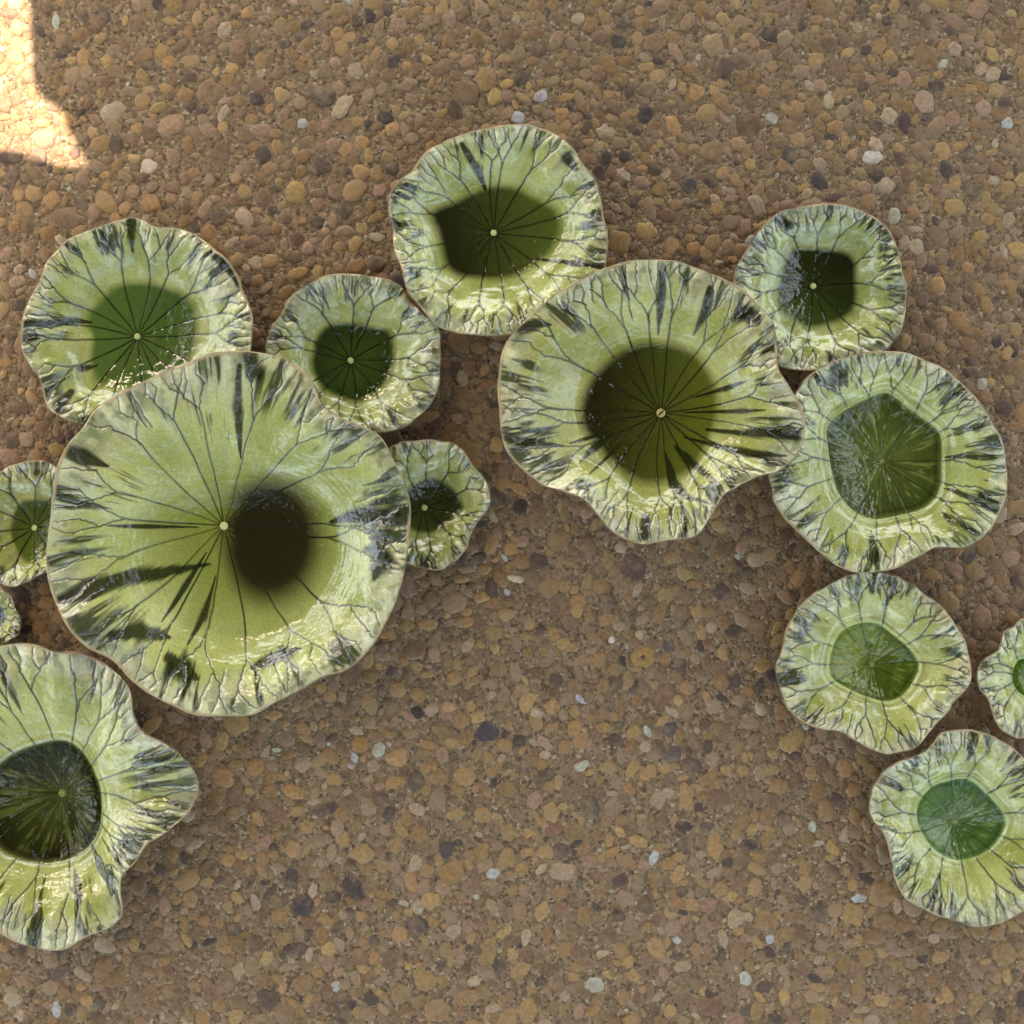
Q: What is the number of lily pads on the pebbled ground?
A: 14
